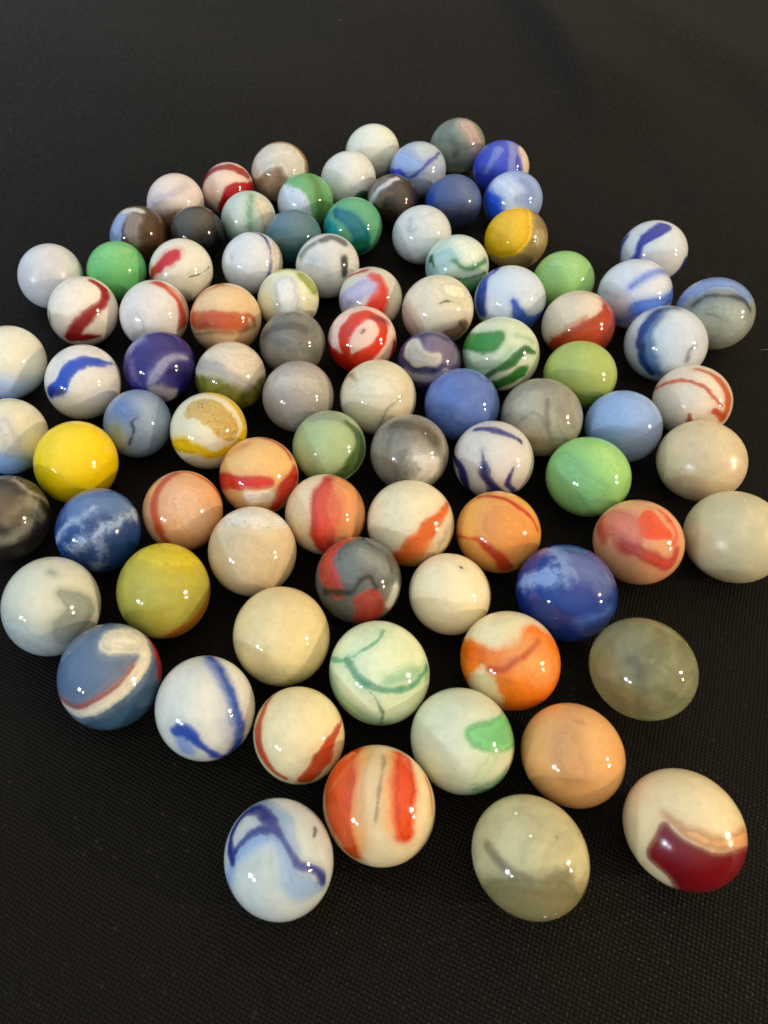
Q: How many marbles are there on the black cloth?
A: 90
